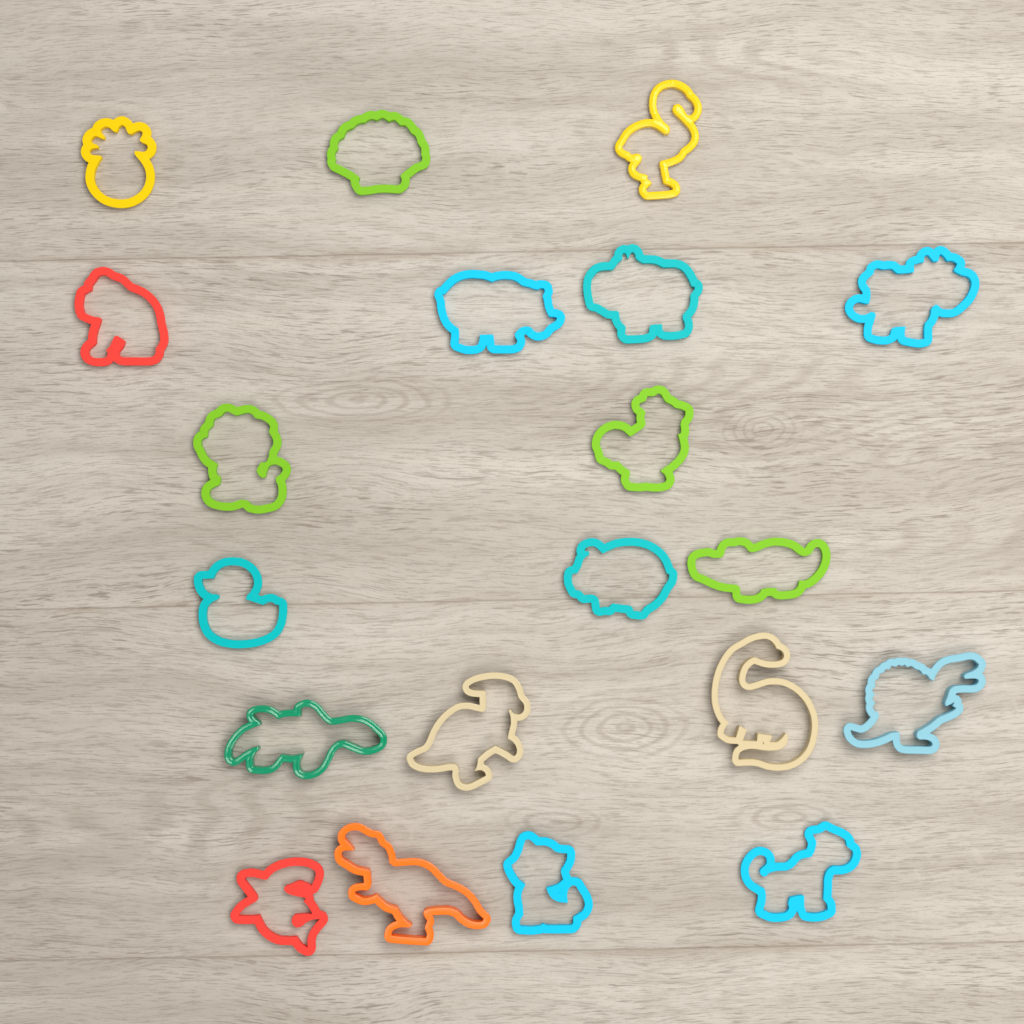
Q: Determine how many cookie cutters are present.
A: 20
